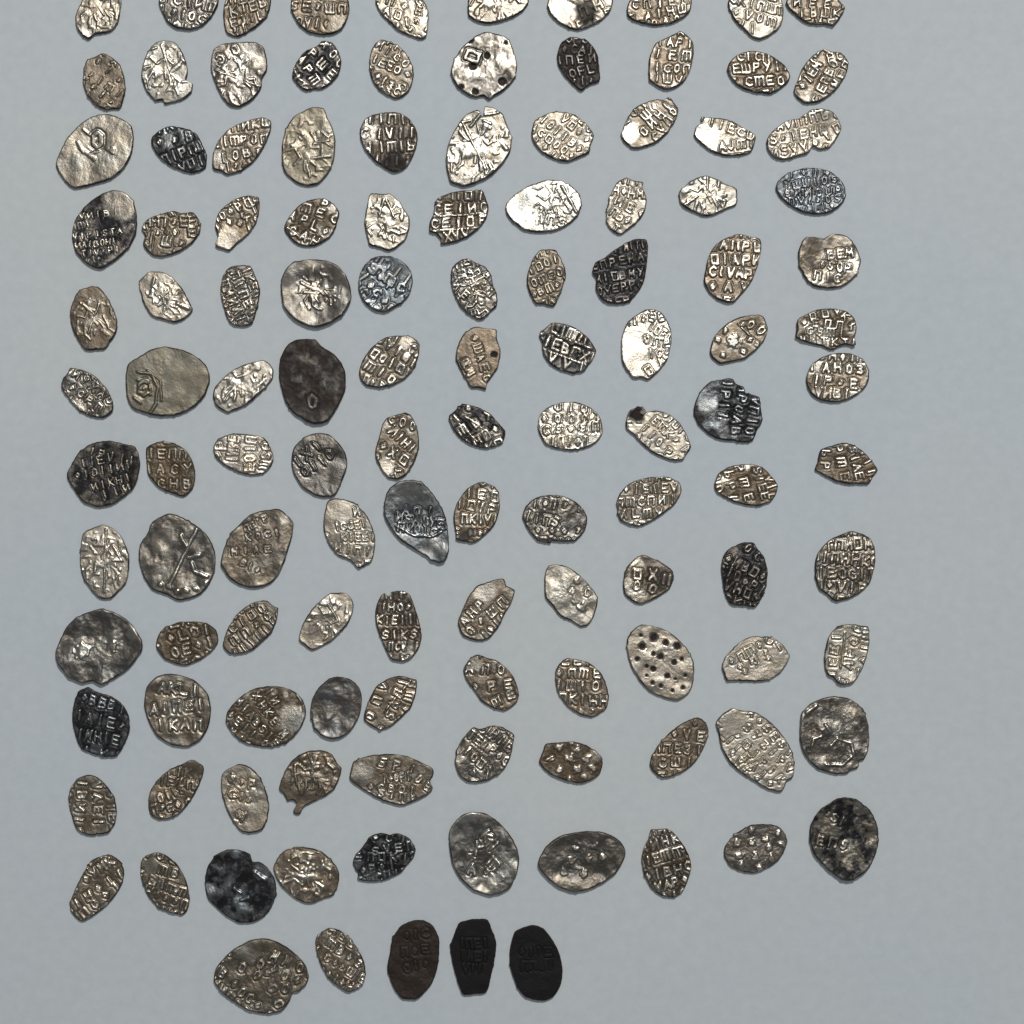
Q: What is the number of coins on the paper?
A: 125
